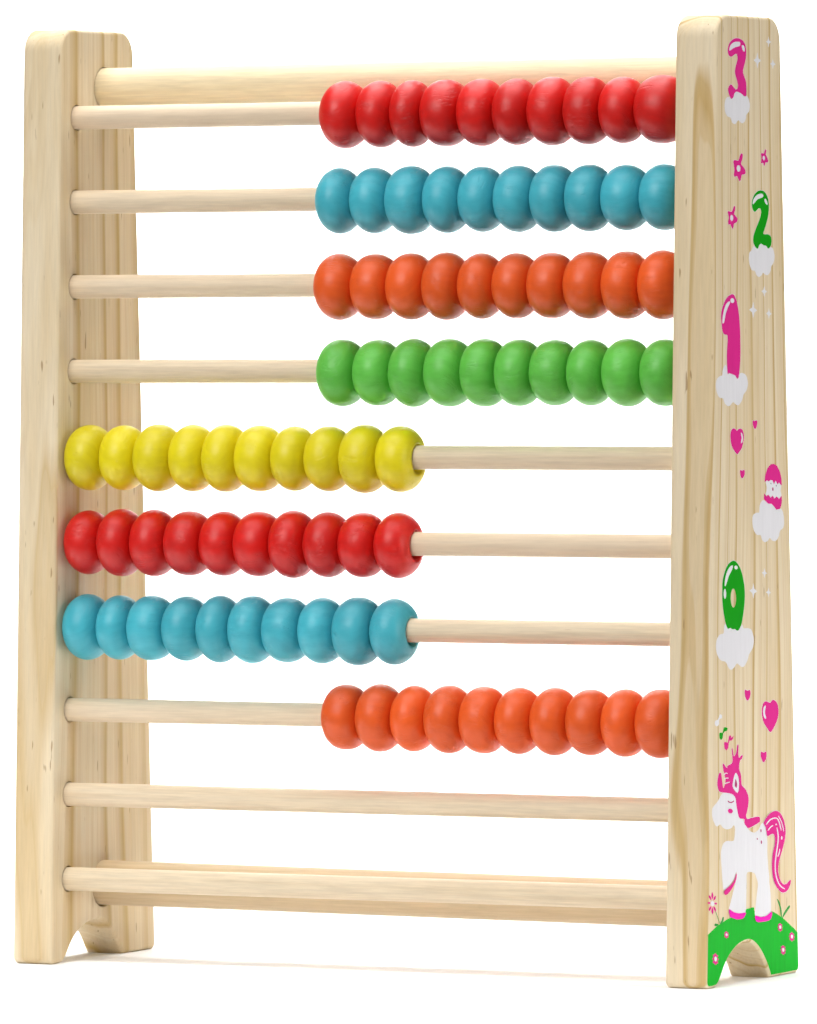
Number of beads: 80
